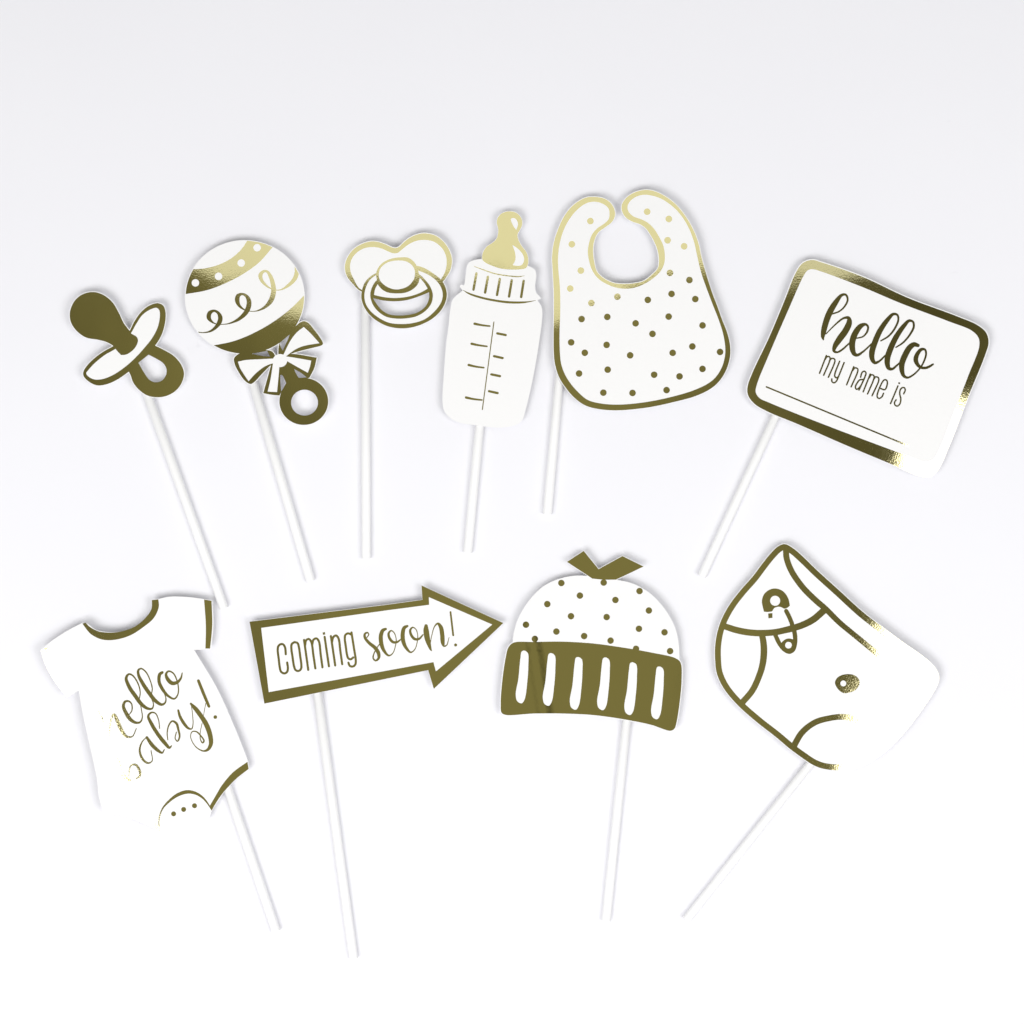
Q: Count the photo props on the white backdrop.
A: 10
